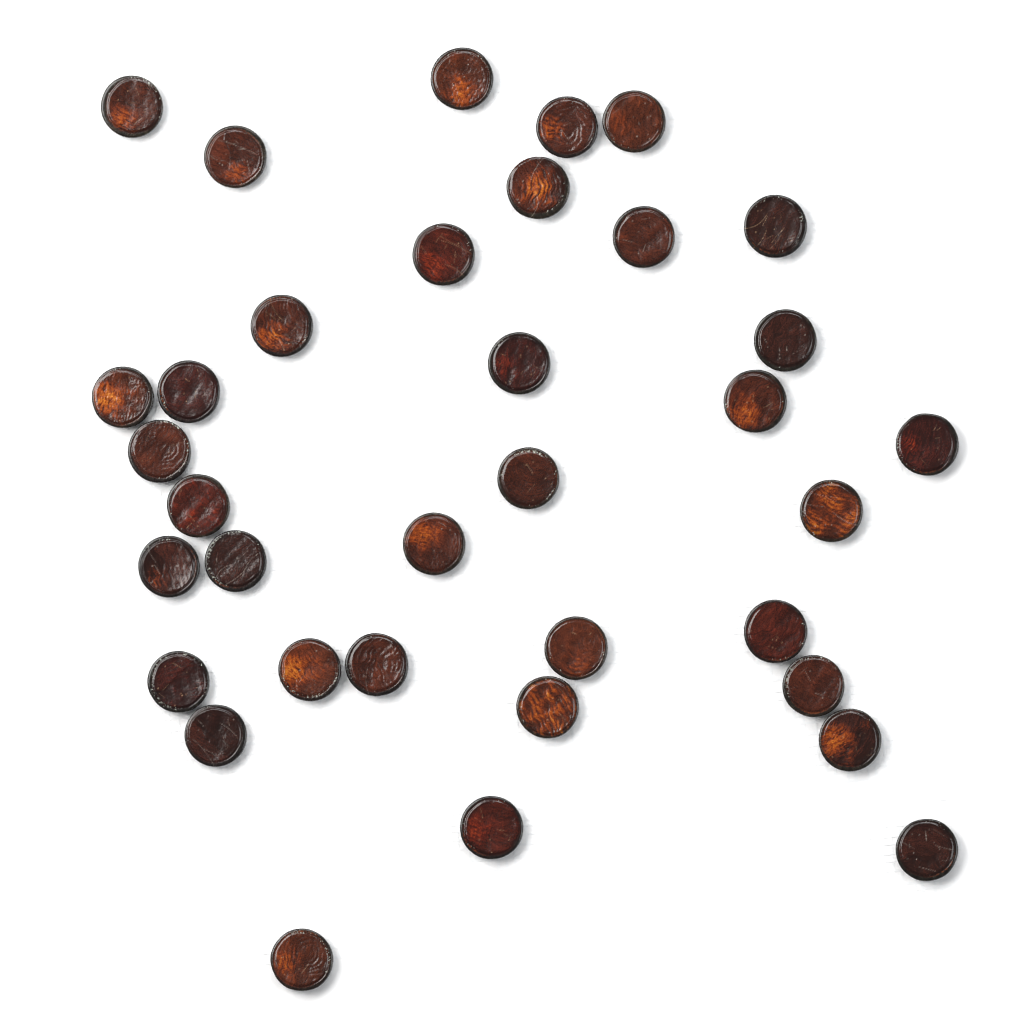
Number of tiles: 35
